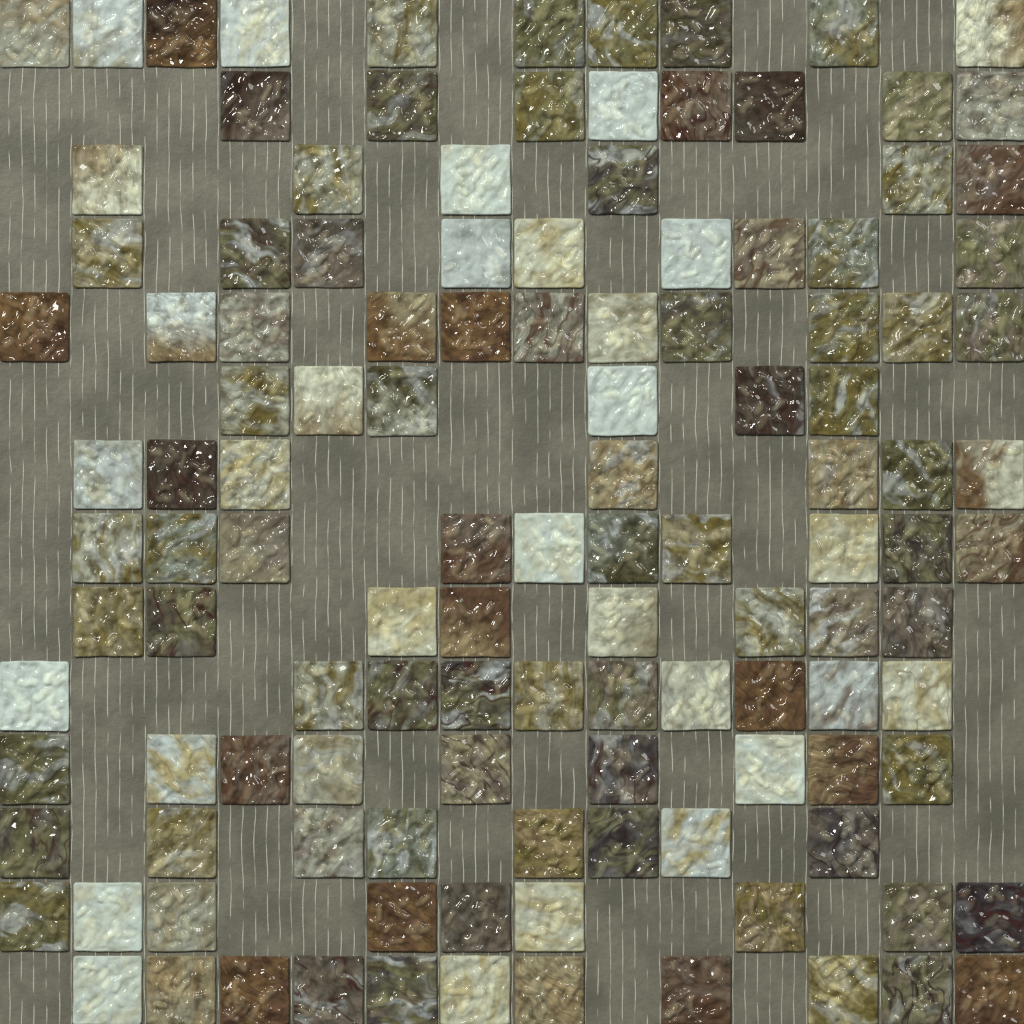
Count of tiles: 122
